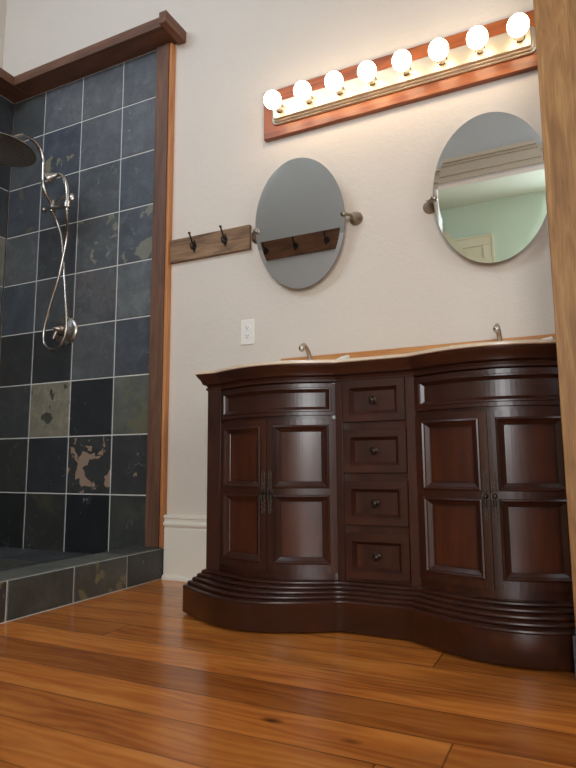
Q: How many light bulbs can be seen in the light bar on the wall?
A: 8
